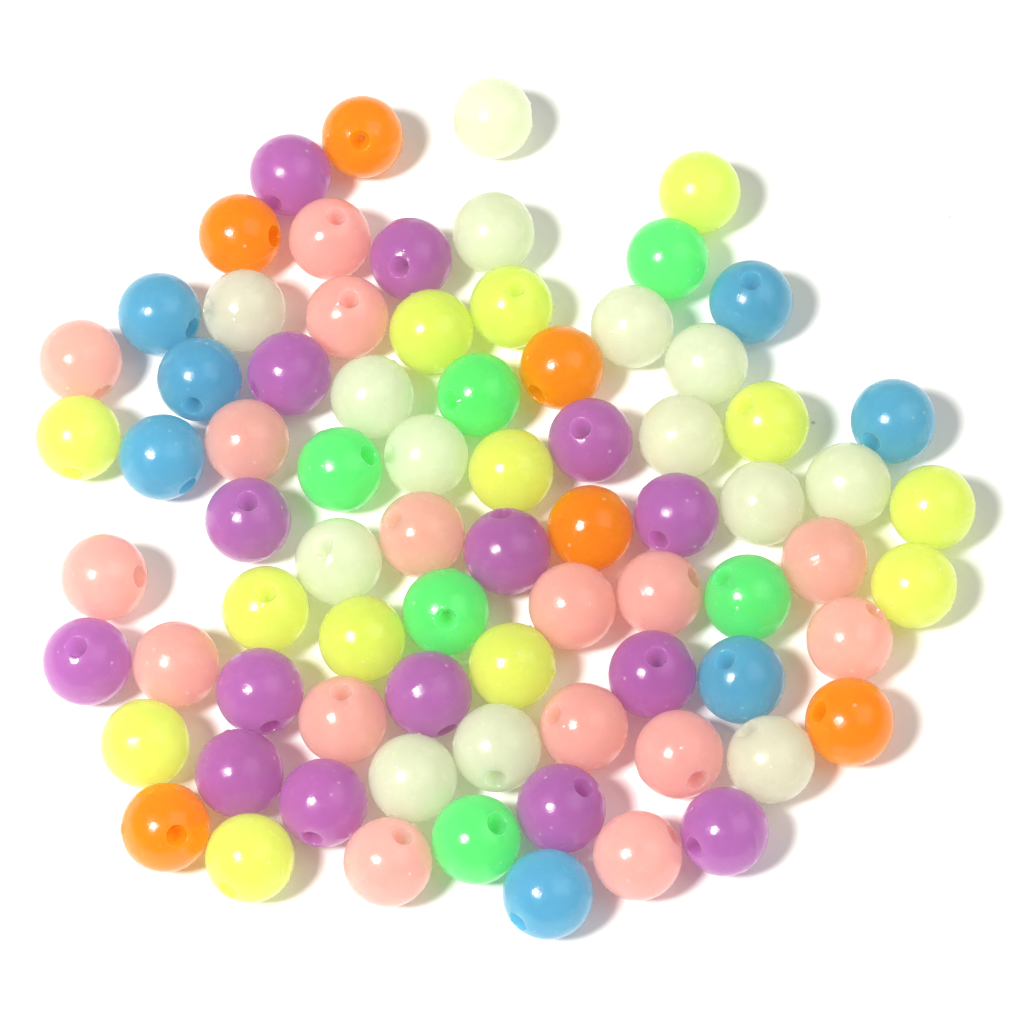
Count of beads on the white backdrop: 77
